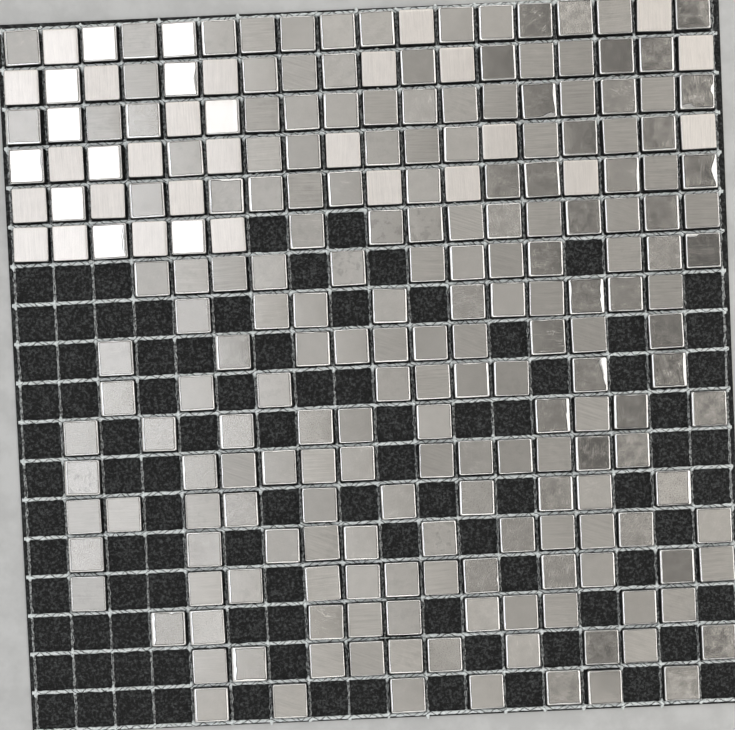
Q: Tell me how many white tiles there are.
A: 37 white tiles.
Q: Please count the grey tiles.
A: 192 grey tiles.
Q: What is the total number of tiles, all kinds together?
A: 229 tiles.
